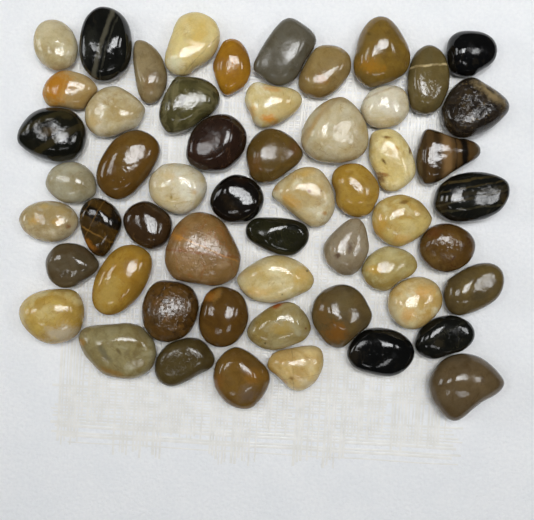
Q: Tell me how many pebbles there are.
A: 55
